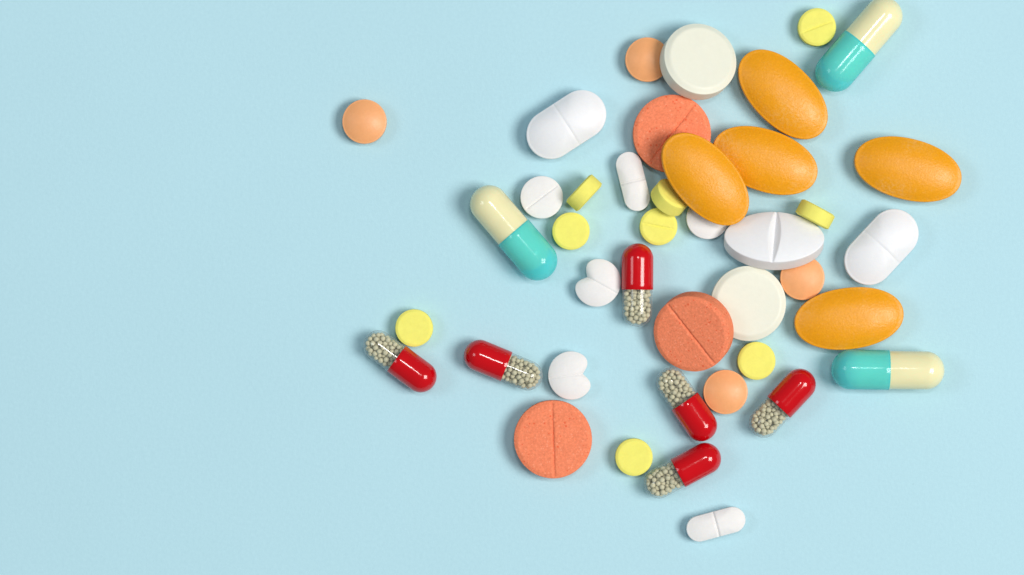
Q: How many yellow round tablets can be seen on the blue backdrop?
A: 9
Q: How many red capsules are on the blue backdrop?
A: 6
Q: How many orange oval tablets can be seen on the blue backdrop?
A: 5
